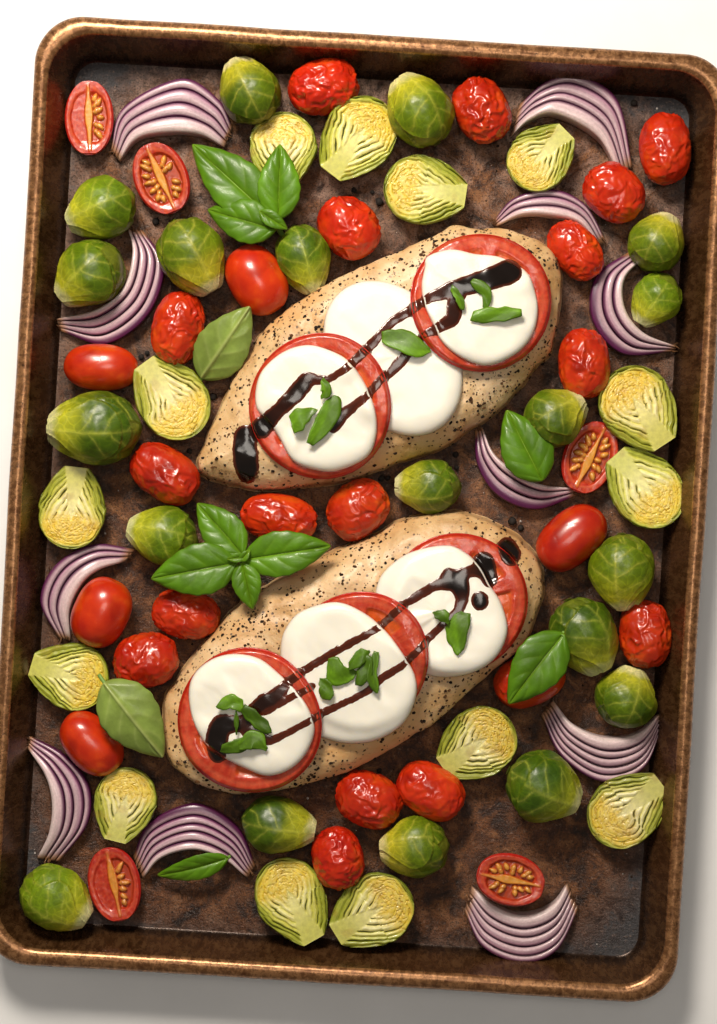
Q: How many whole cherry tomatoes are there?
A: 23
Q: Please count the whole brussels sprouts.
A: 19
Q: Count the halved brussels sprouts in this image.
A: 14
